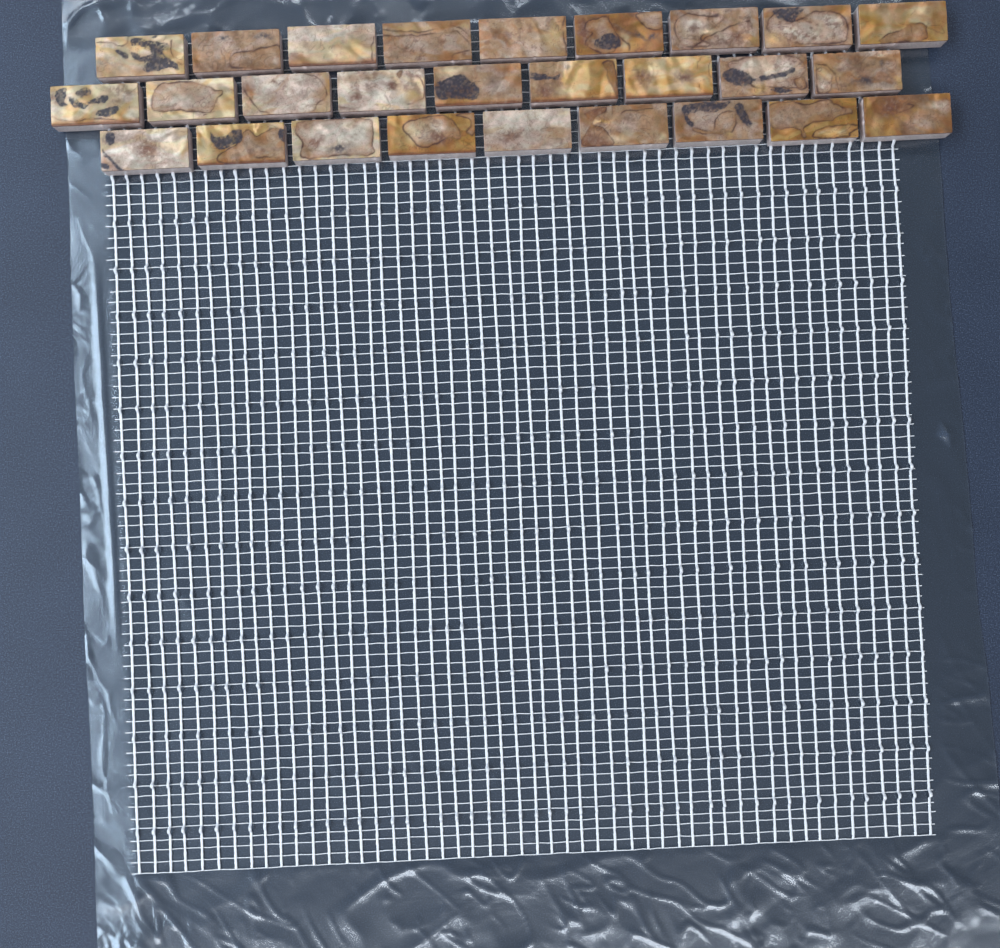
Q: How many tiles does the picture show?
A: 27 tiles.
